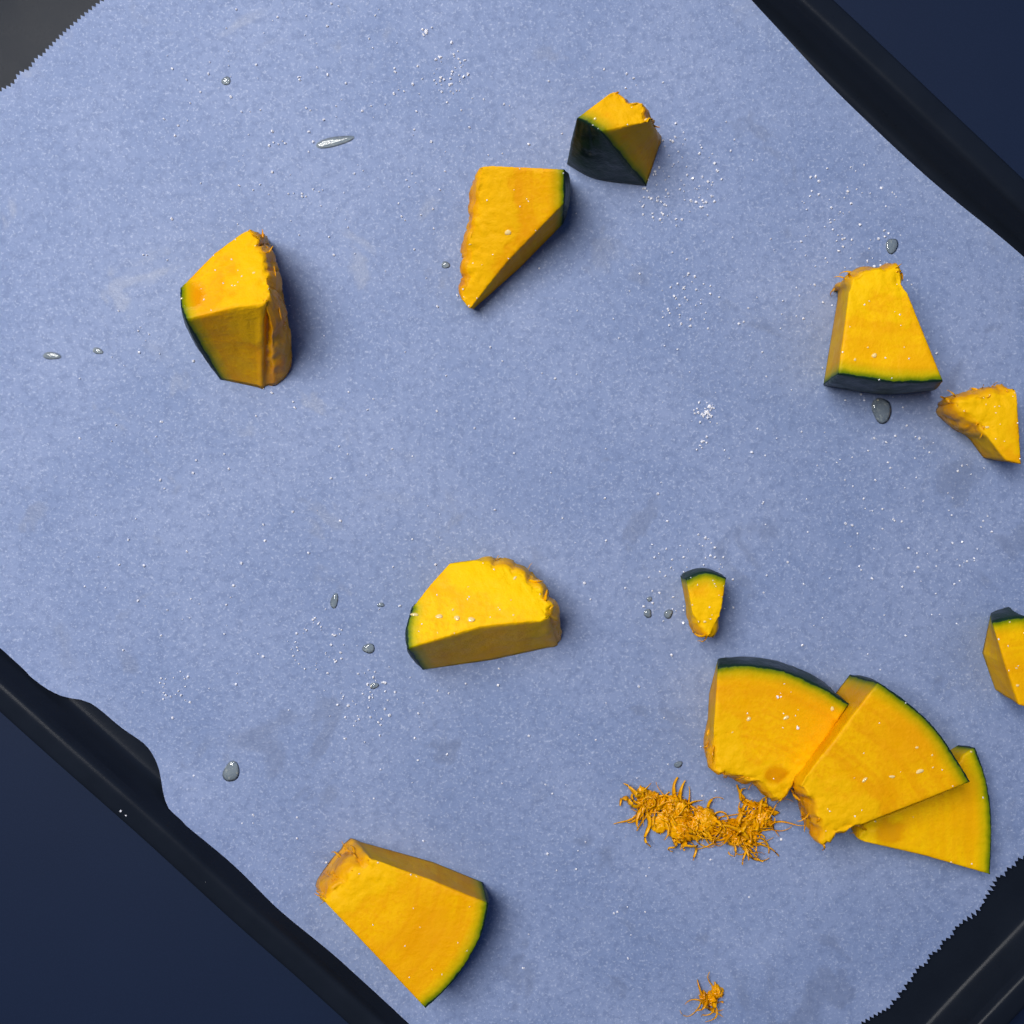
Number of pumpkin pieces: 12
